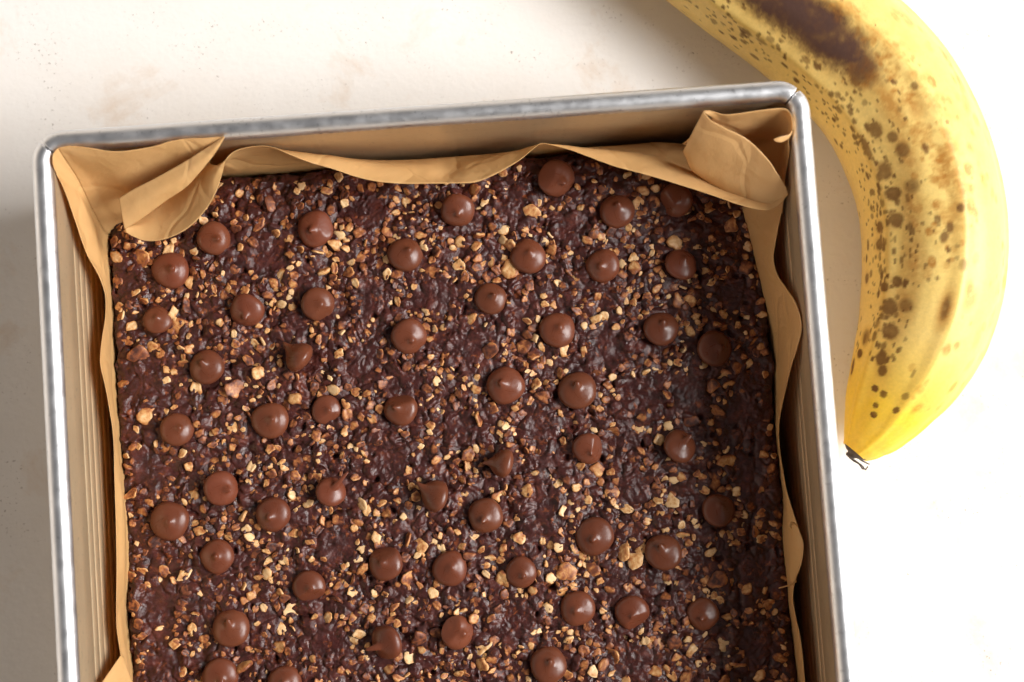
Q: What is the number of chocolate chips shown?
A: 53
